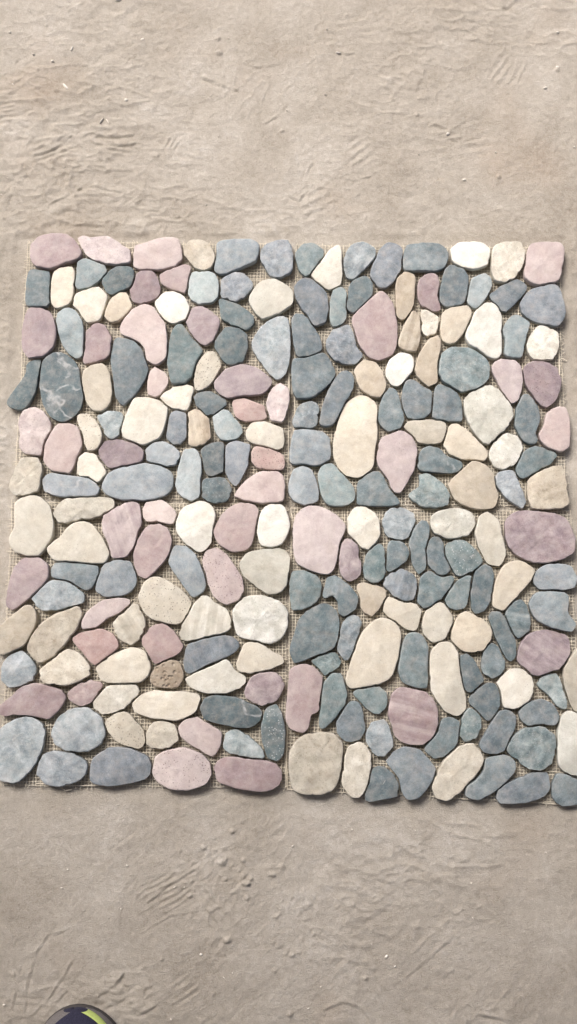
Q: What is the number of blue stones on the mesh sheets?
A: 107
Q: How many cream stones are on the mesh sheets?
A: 71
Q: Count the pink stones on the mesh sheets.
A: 46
